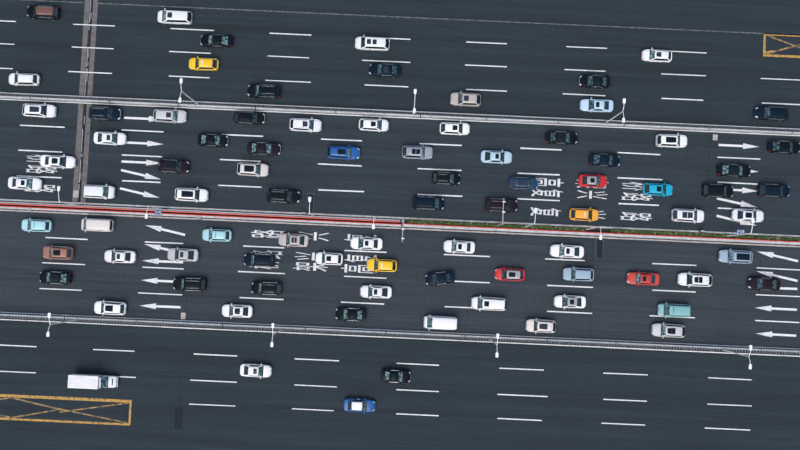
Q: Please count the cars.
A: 85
